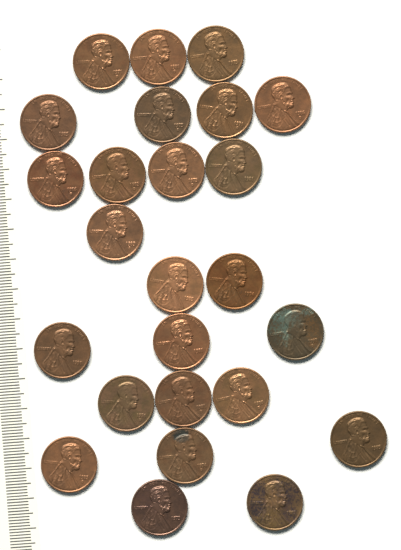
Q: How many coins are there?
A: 25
